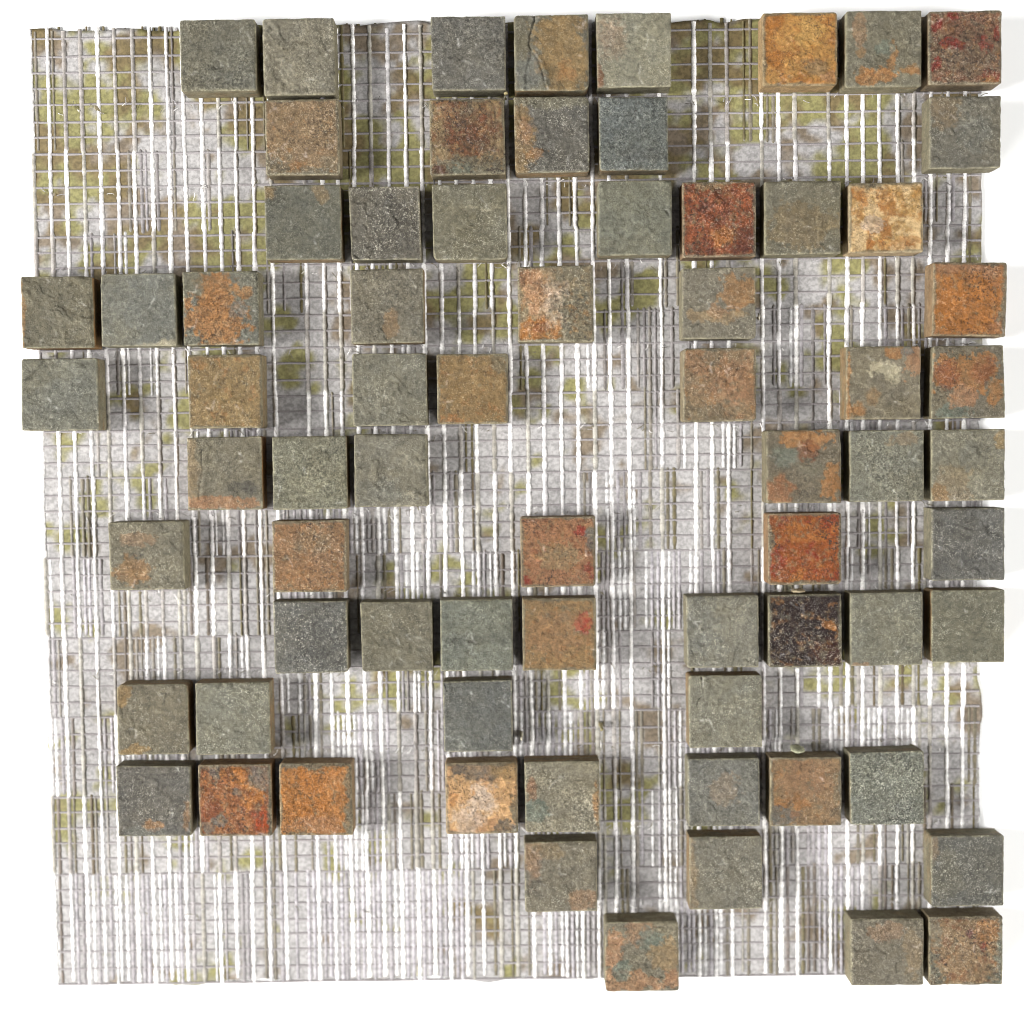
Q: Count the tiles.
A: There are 71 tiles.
